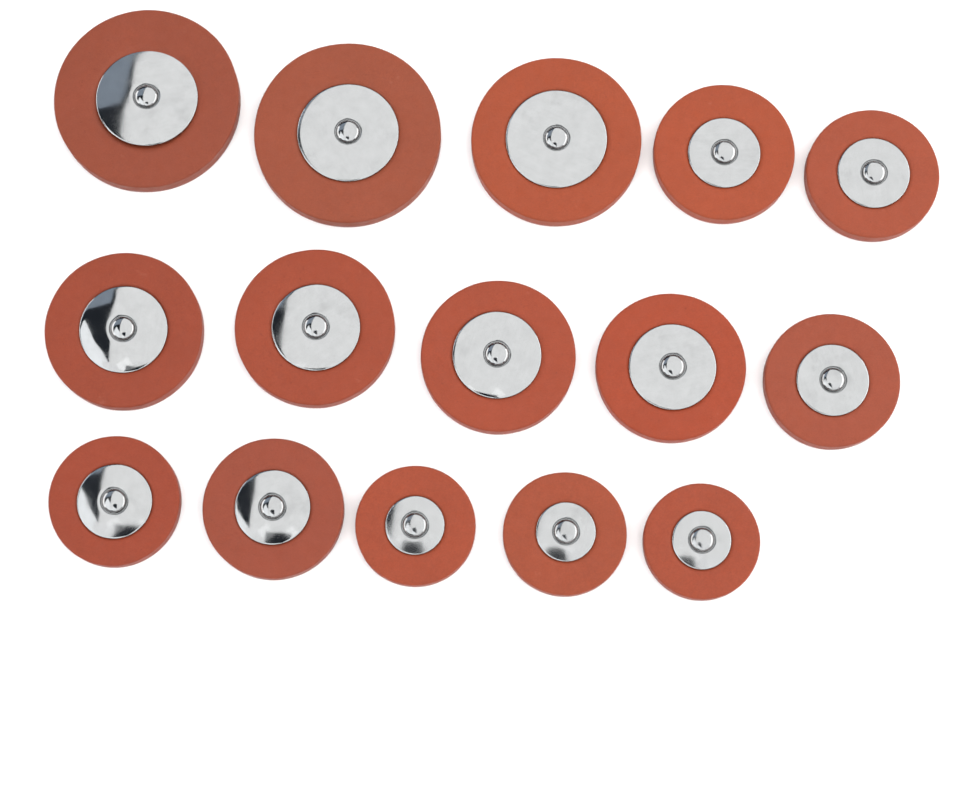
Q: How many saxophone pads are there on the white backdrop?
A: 15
